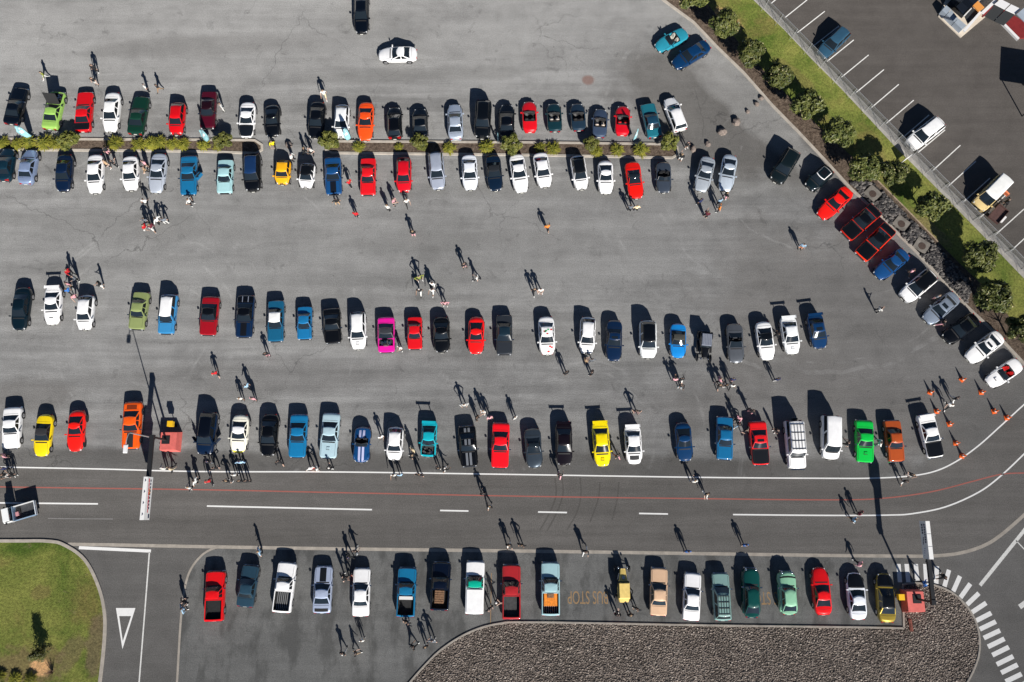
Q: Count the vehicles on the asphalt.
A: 139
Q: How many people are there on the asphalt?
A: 161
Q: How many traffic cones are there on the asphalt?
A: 9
